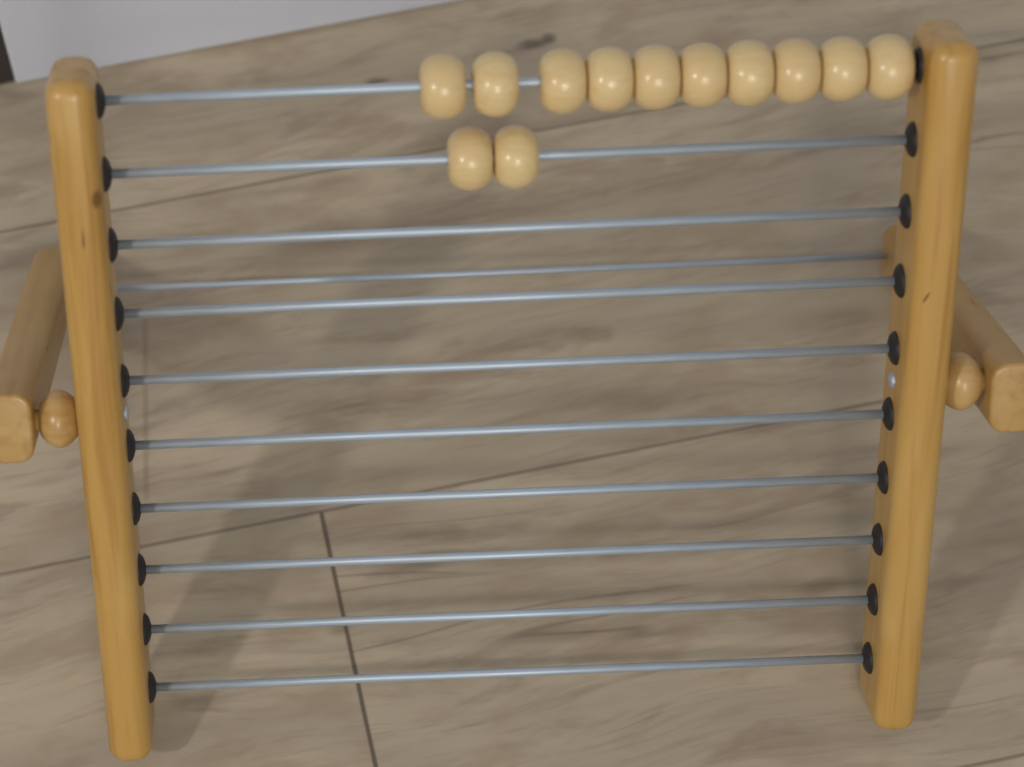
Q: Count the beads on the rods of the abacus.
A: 12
